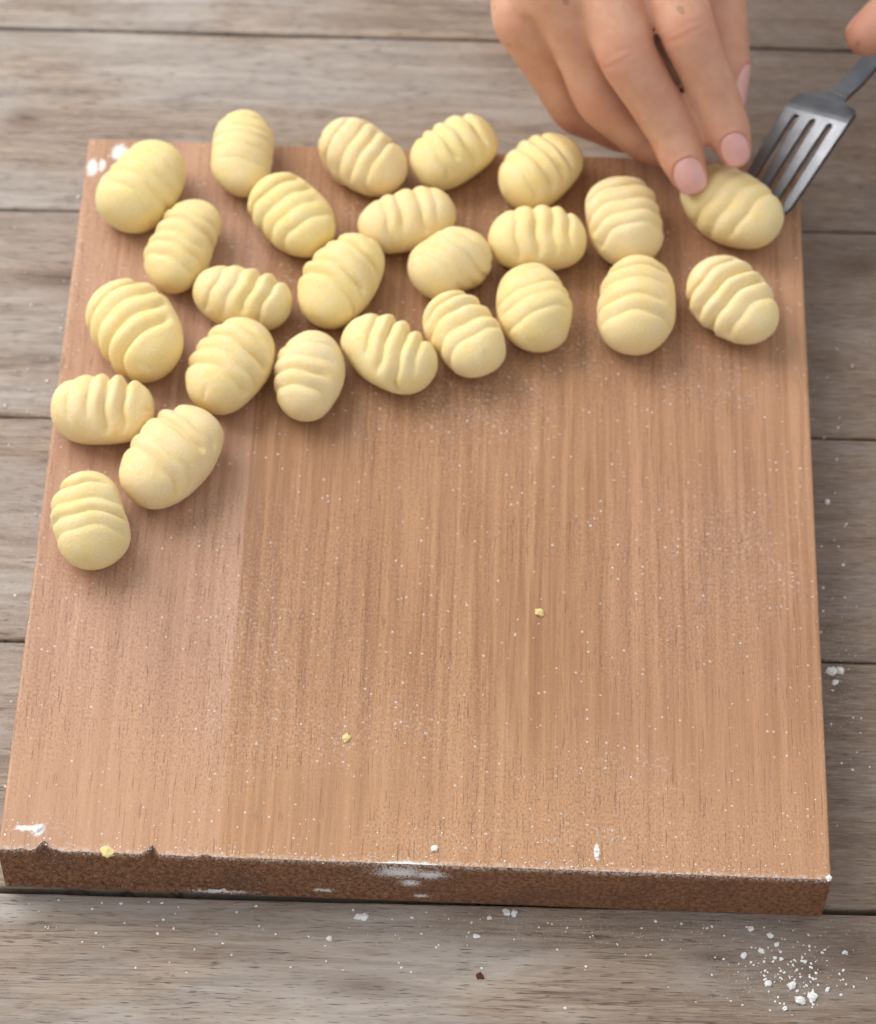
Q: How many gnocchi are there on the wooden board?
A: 25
